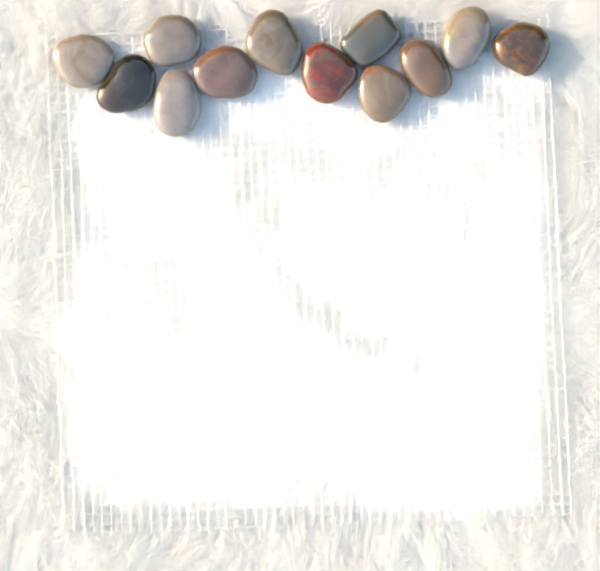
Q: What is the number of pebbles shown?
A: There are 12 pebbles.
